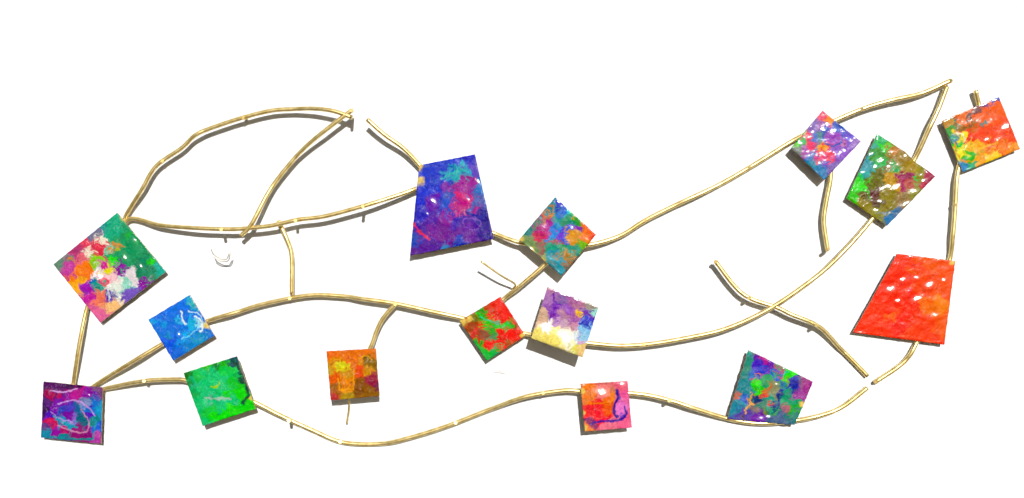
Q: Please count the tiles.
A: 15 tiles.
